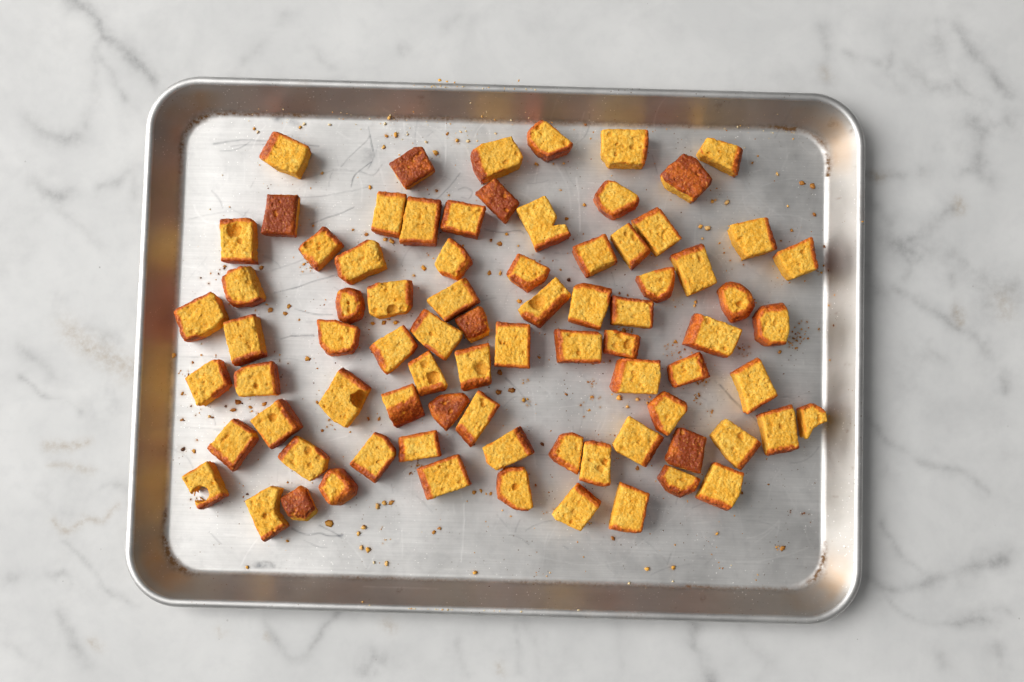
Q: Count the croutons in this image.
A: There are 80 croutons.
